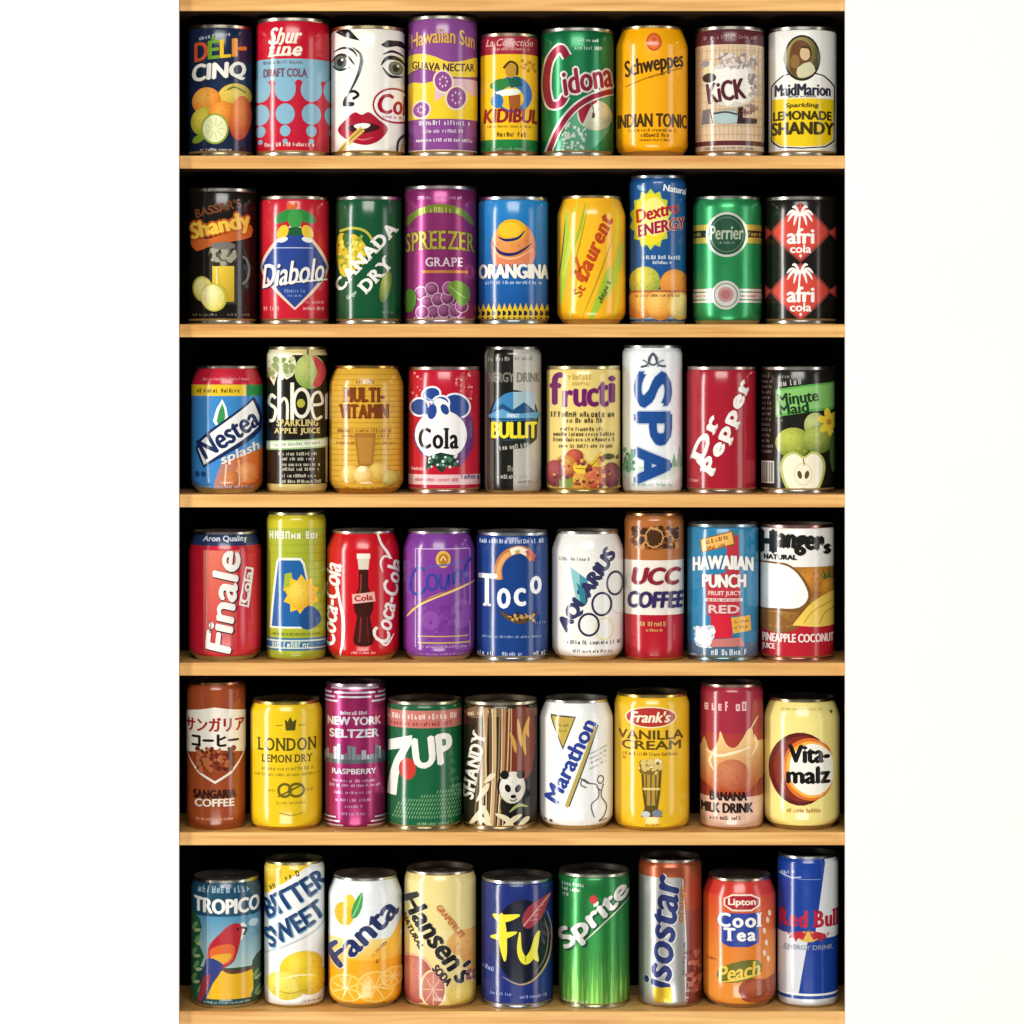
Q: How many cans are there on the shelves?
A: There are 54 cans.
